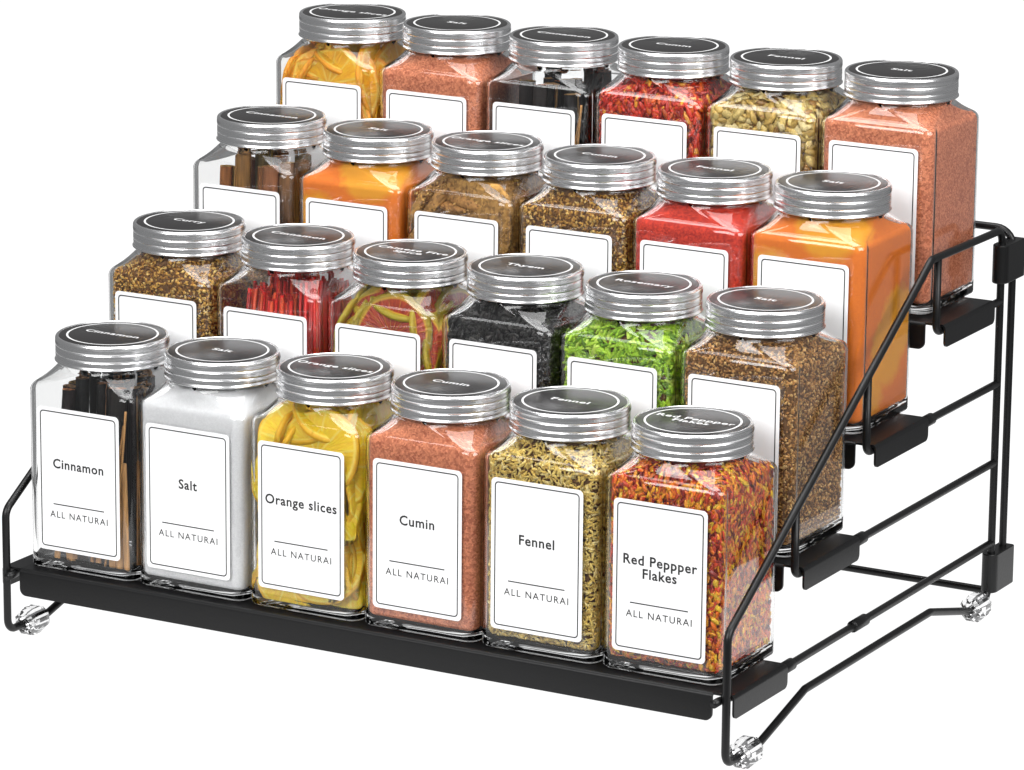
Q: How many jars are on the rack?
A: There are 24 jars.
